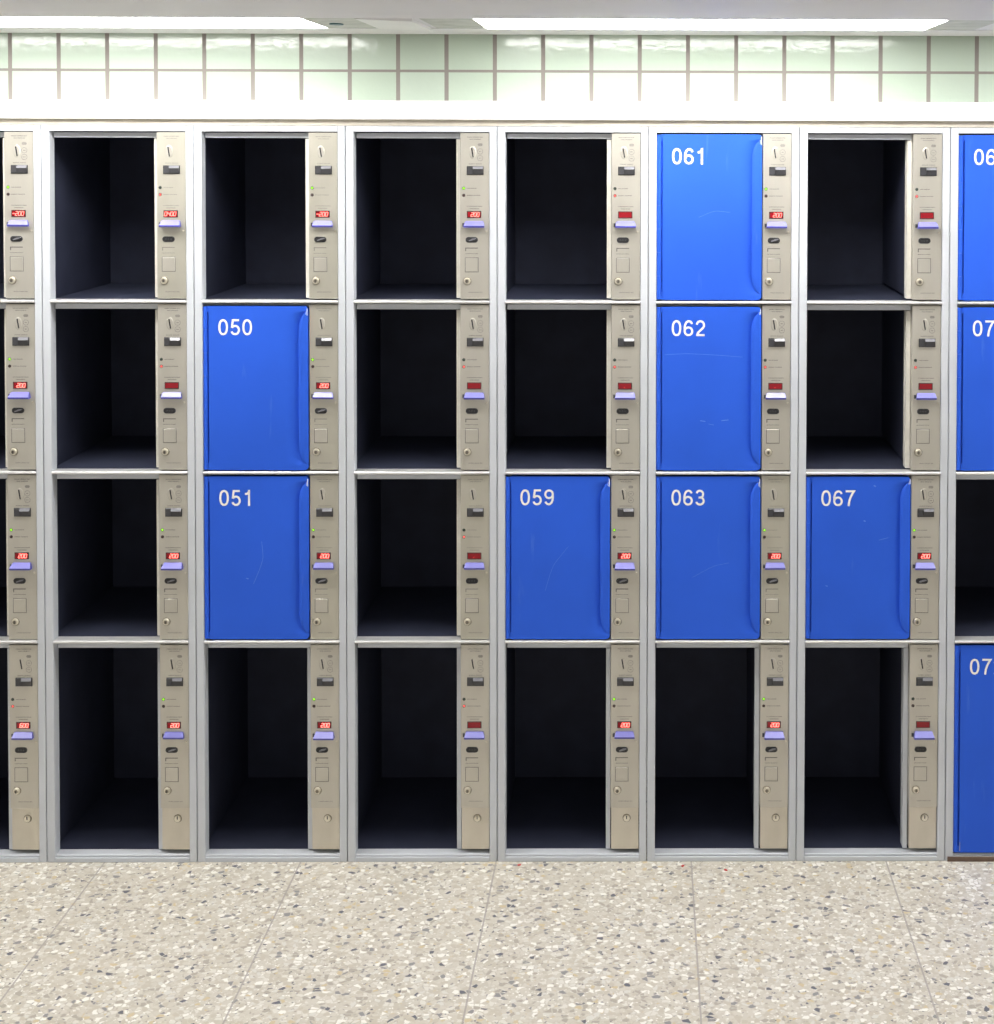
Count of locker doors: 10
